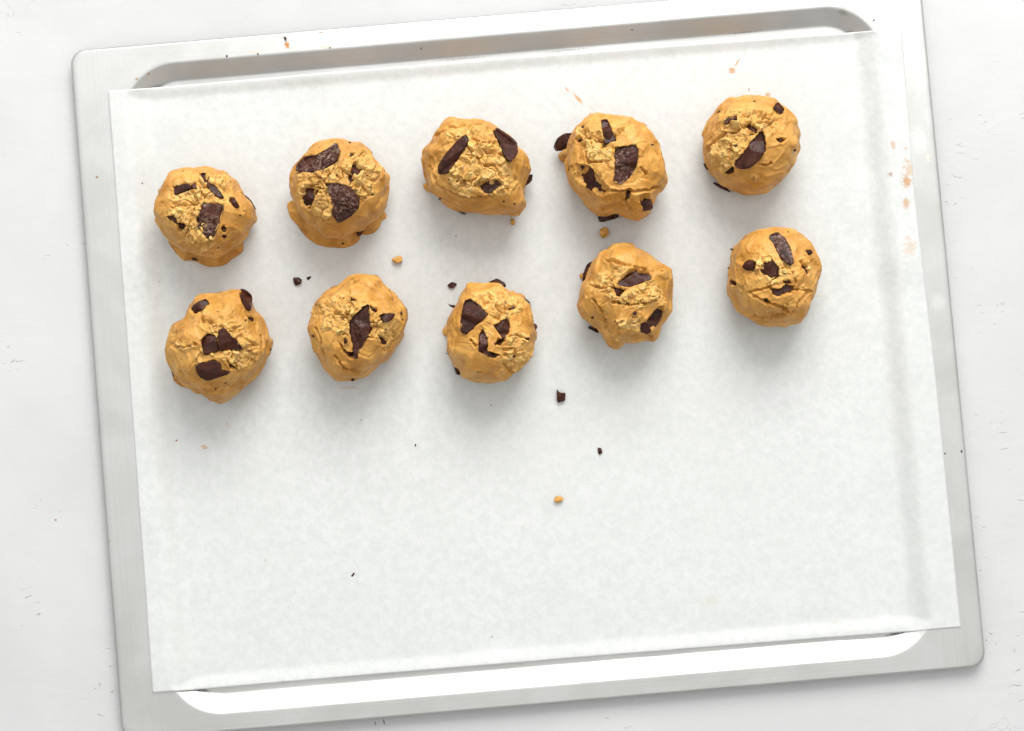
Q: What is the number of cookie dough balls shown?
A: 10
